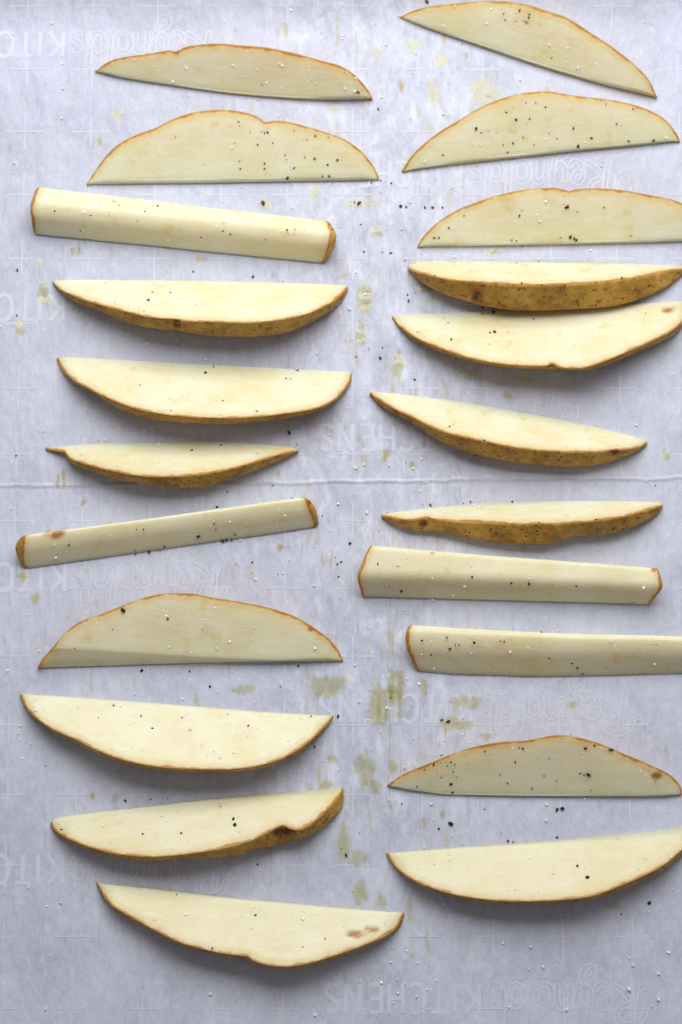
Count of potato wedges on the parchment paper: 22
